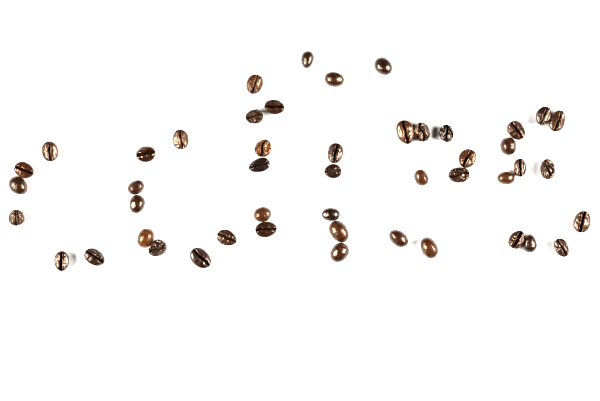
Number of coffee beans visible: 48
